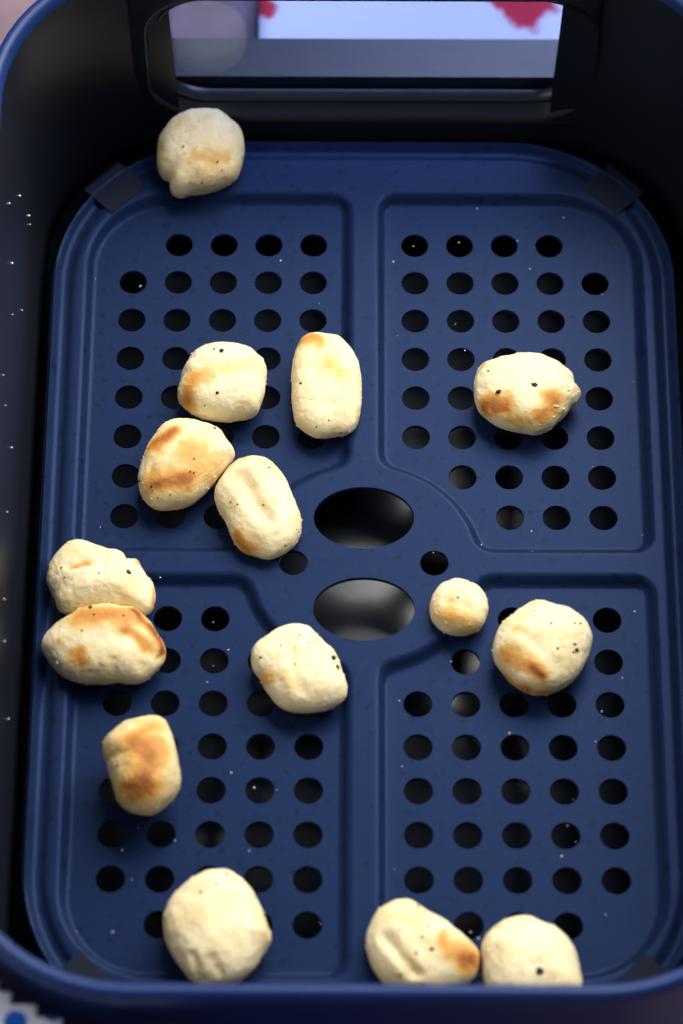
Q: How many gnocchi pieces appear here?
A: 15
